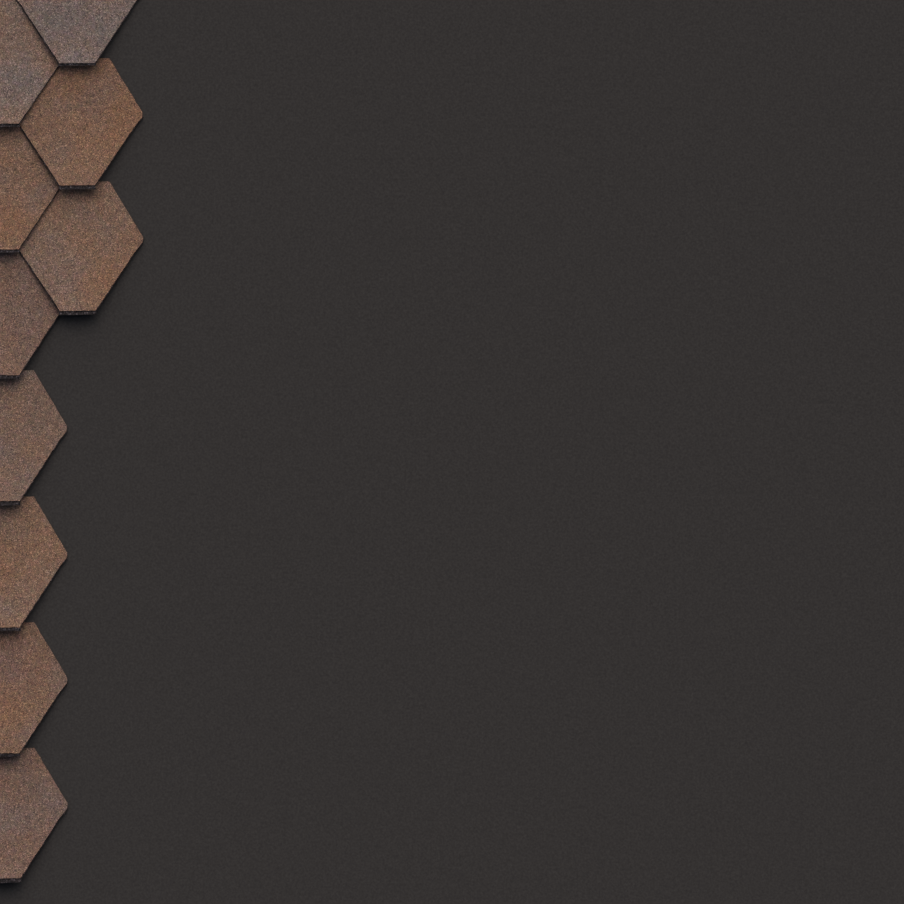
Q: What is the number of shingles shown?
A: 10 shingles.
